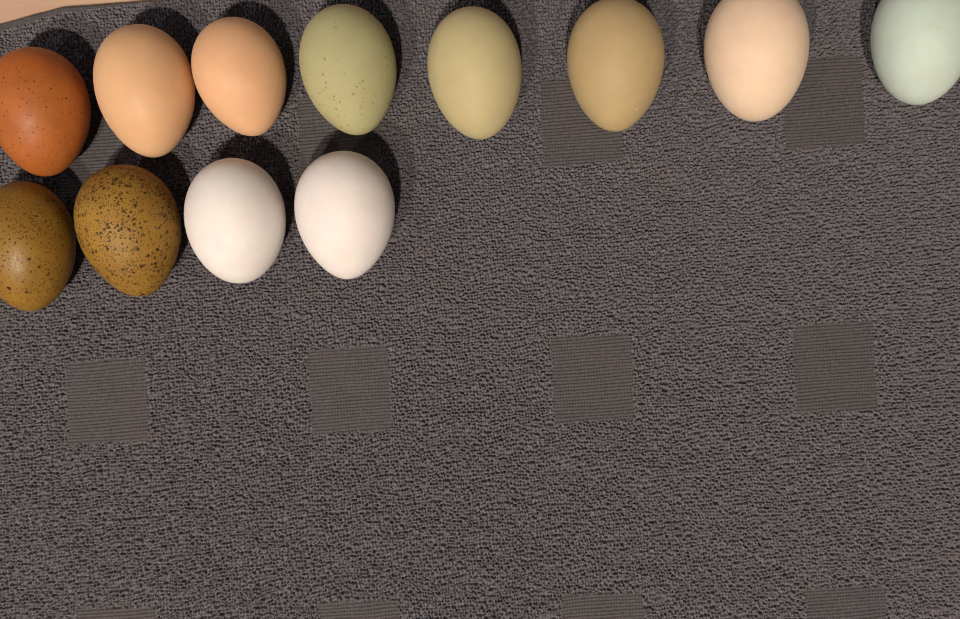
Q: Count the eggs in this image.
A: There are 12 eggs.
